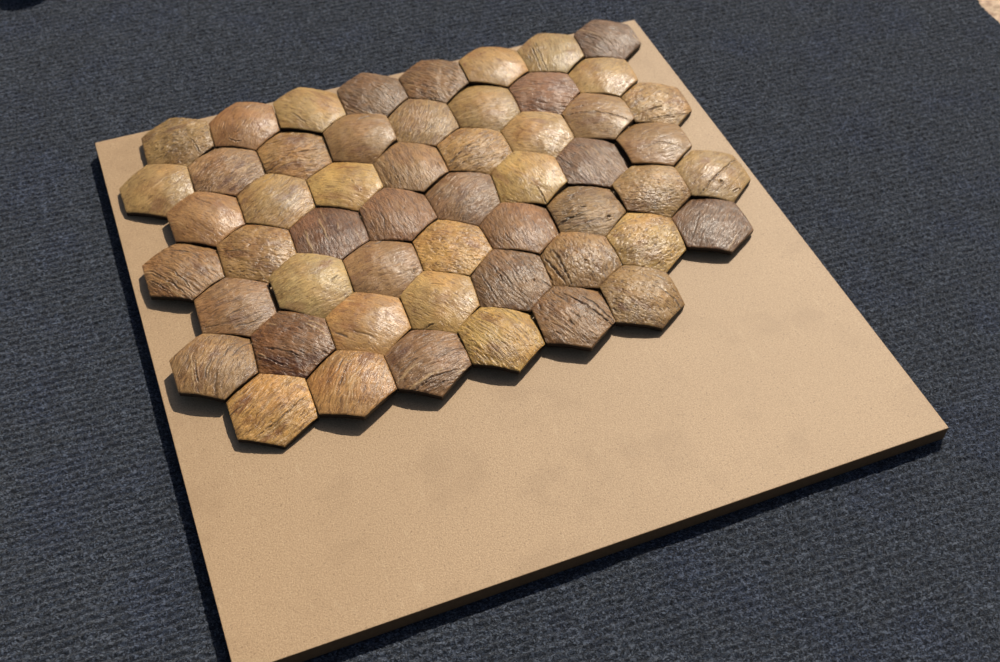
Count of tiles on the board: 54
